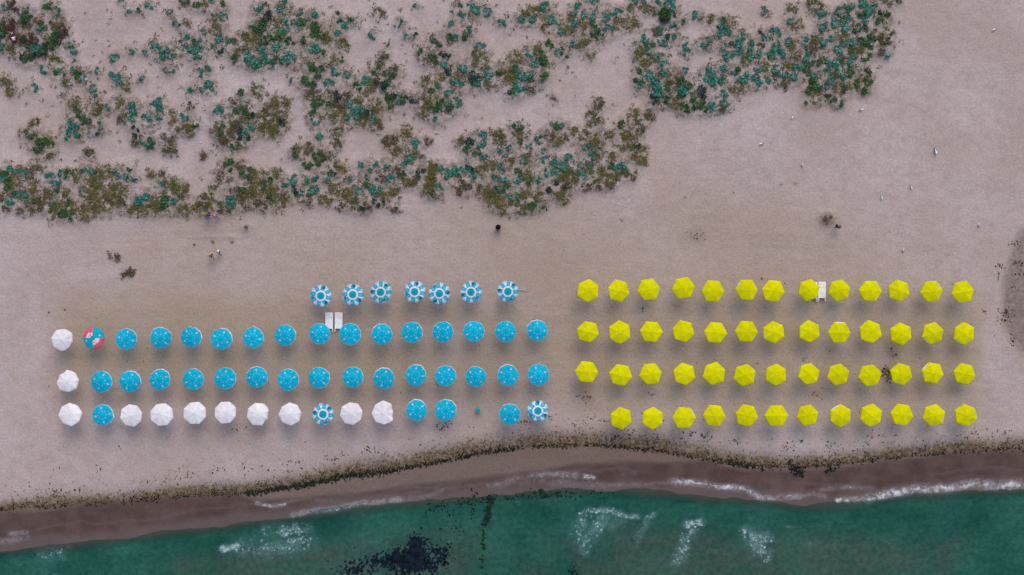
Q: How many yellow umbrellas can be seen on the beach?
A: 51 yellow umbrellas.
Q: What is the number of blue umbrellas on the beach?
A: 33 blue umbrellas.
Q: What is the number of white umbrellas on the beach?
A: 11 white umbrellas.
